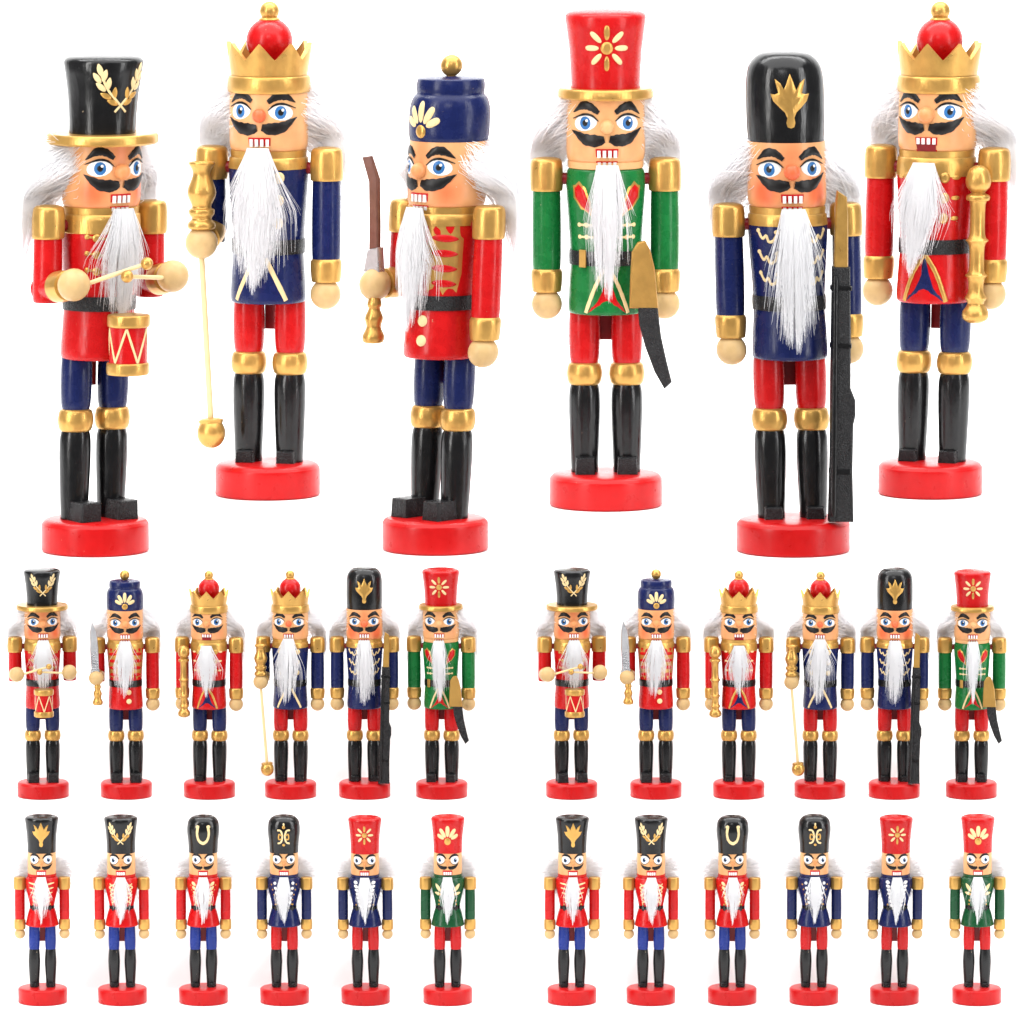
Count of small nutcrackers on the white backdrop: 24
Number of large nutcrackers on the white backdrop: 6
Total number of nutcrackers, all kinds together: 30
